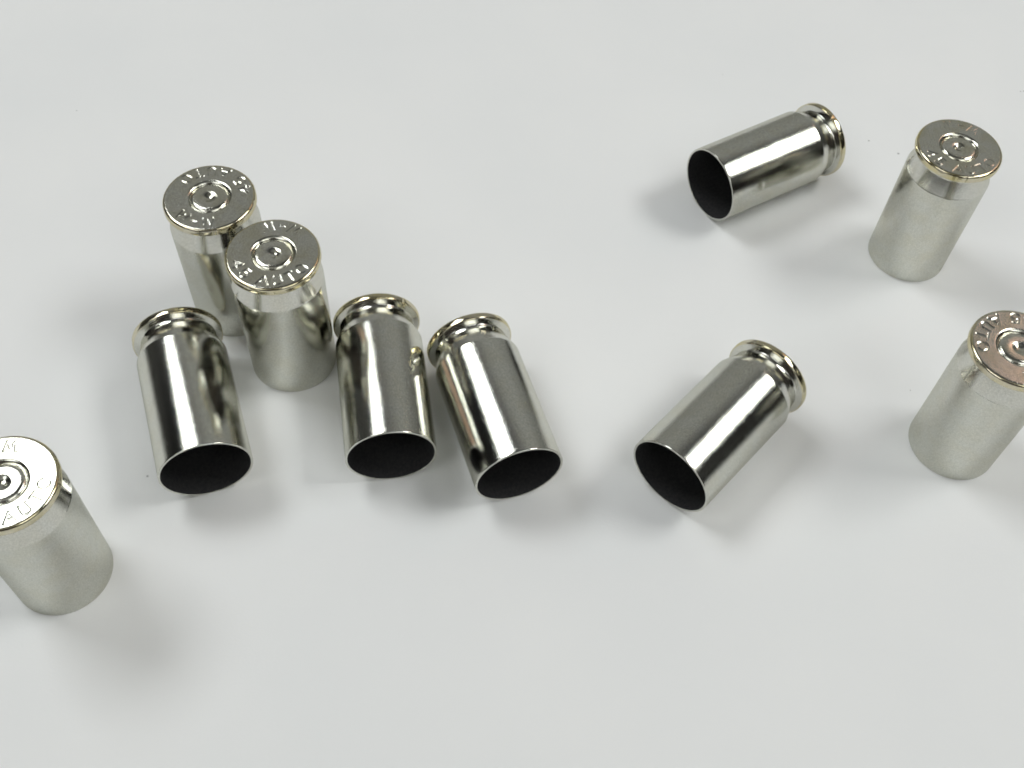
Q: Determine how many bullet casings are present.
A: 10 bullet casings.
